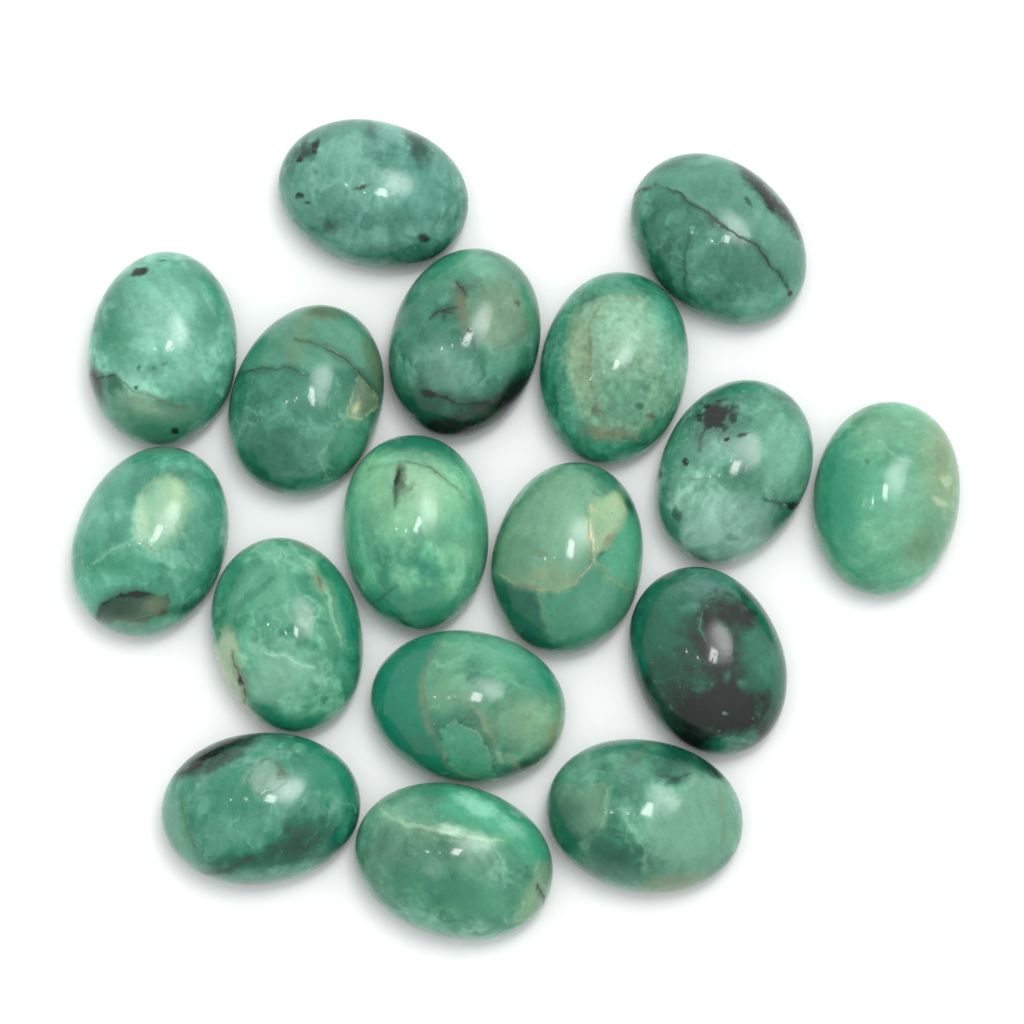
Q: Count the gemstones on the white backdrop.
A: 17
